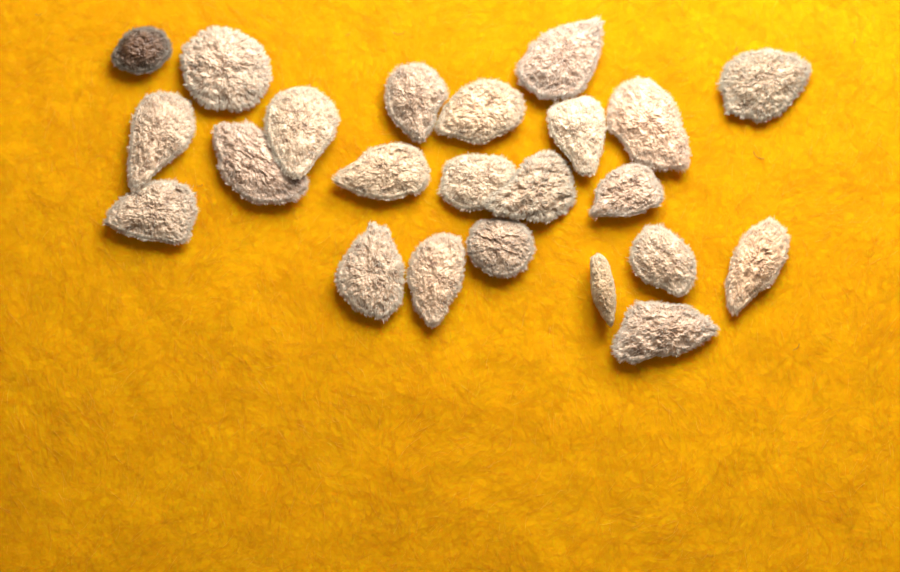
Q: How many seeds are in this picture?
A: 23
